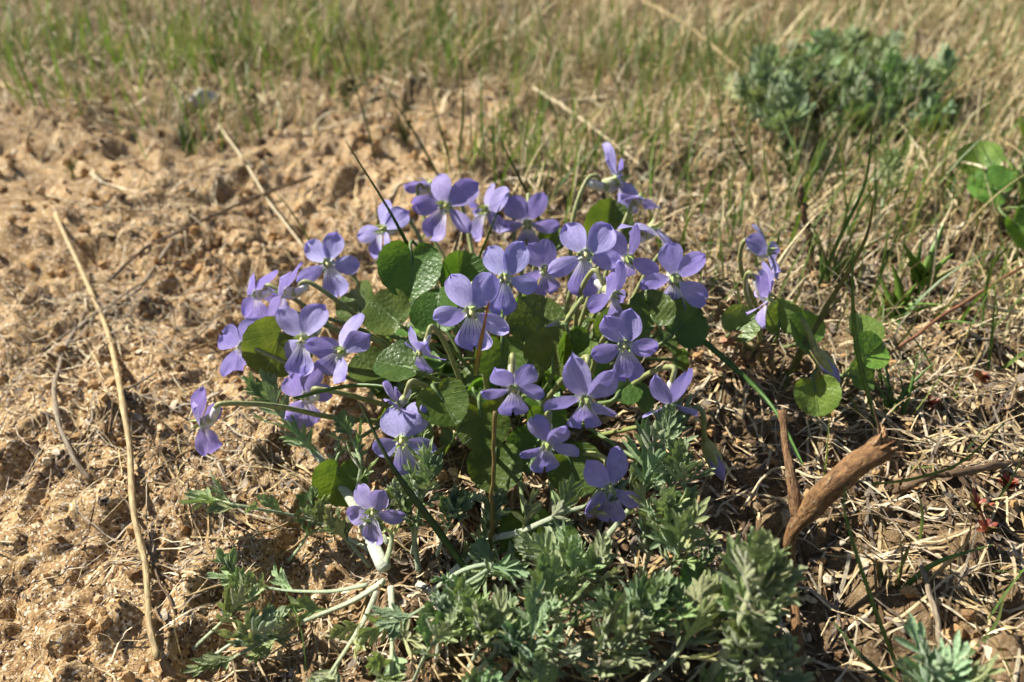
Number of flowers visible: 35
